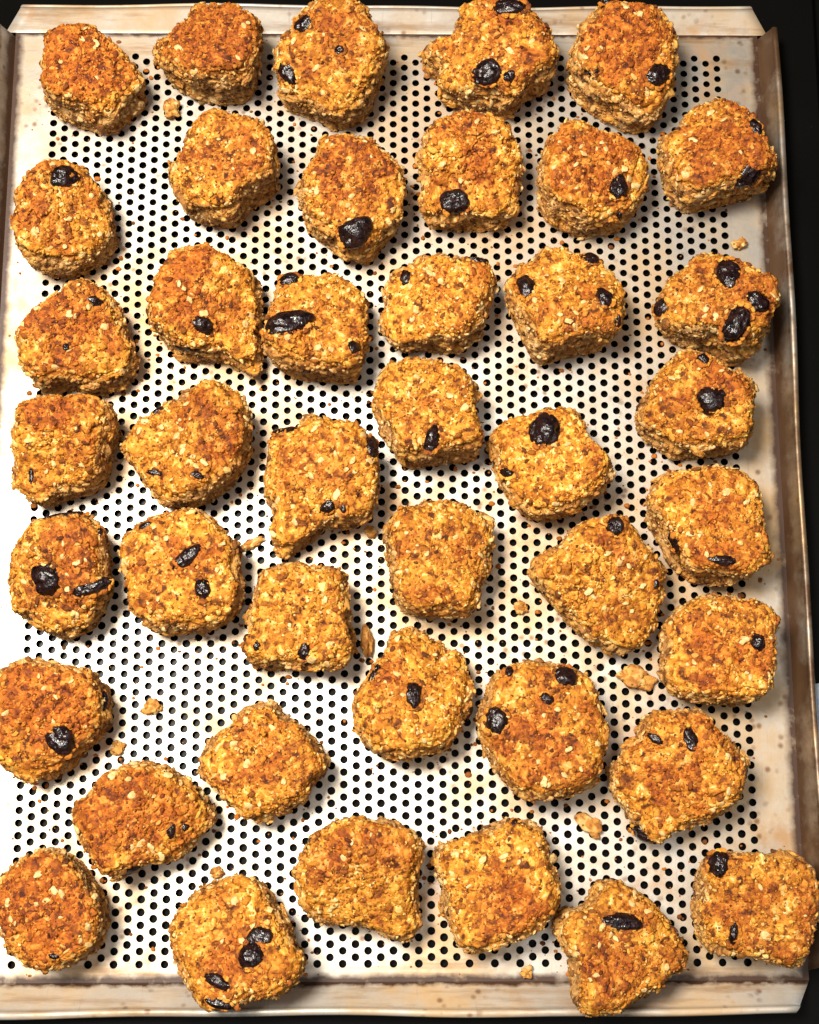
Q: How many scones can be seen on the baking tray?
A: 42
